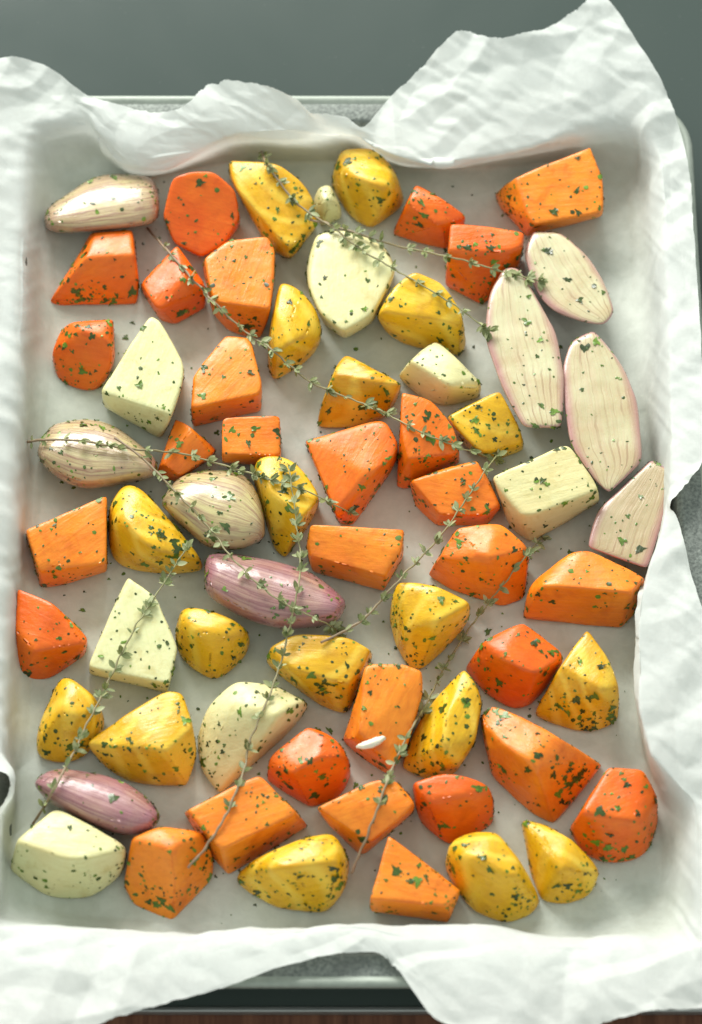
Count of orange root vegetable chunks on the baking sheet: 29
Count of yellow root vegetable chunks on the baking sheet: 18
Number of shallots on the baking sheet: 9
